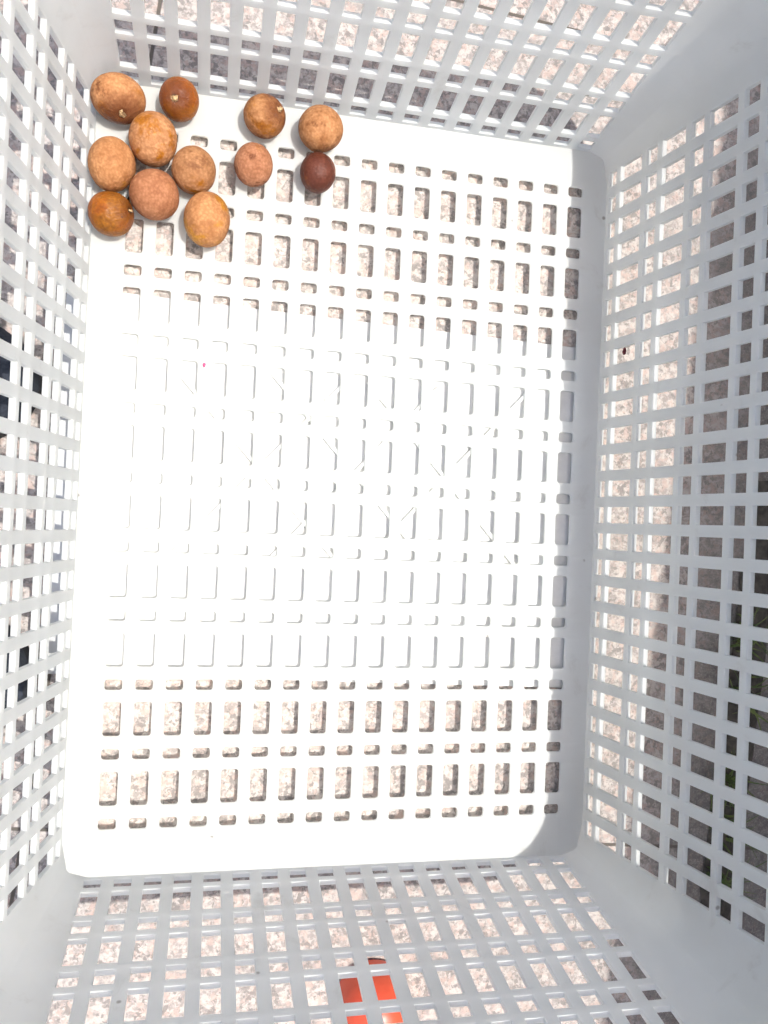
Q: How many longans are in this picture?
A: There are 12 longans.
